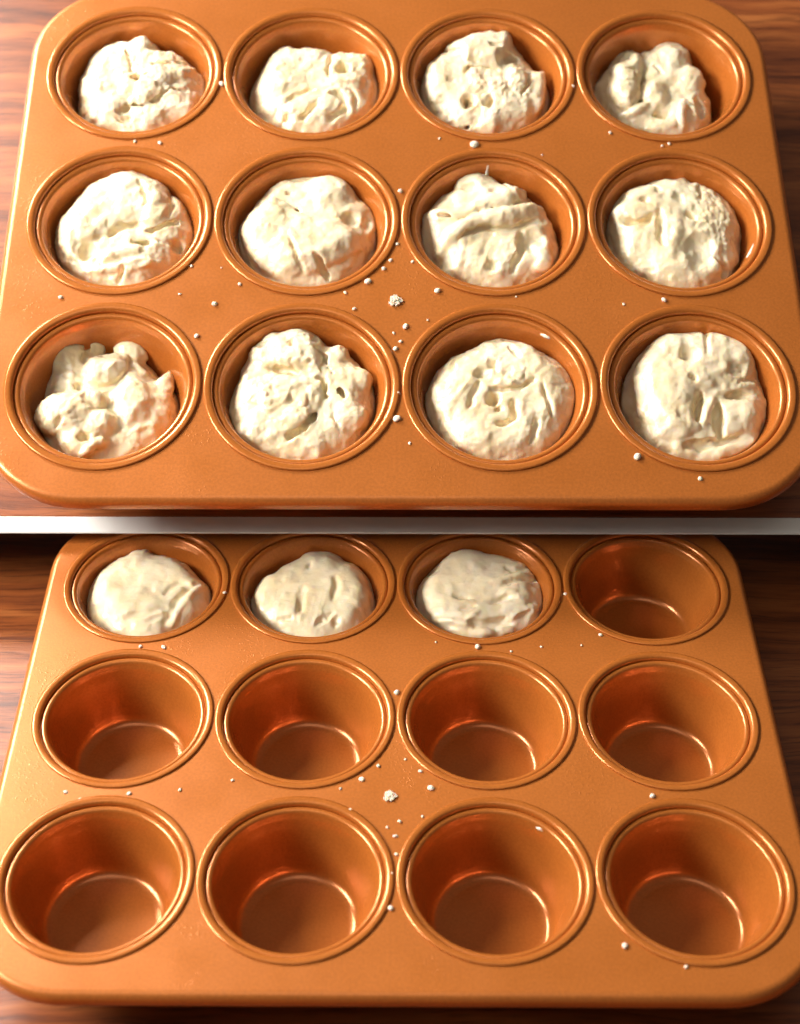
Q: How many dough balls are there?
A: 15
